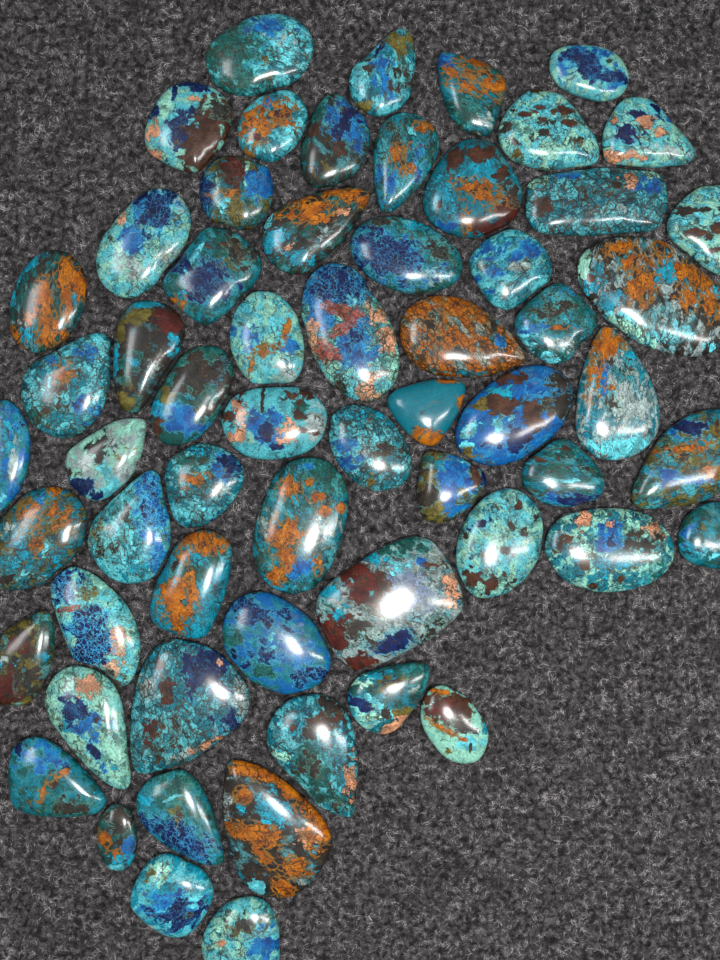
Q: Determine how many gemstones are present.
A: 61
